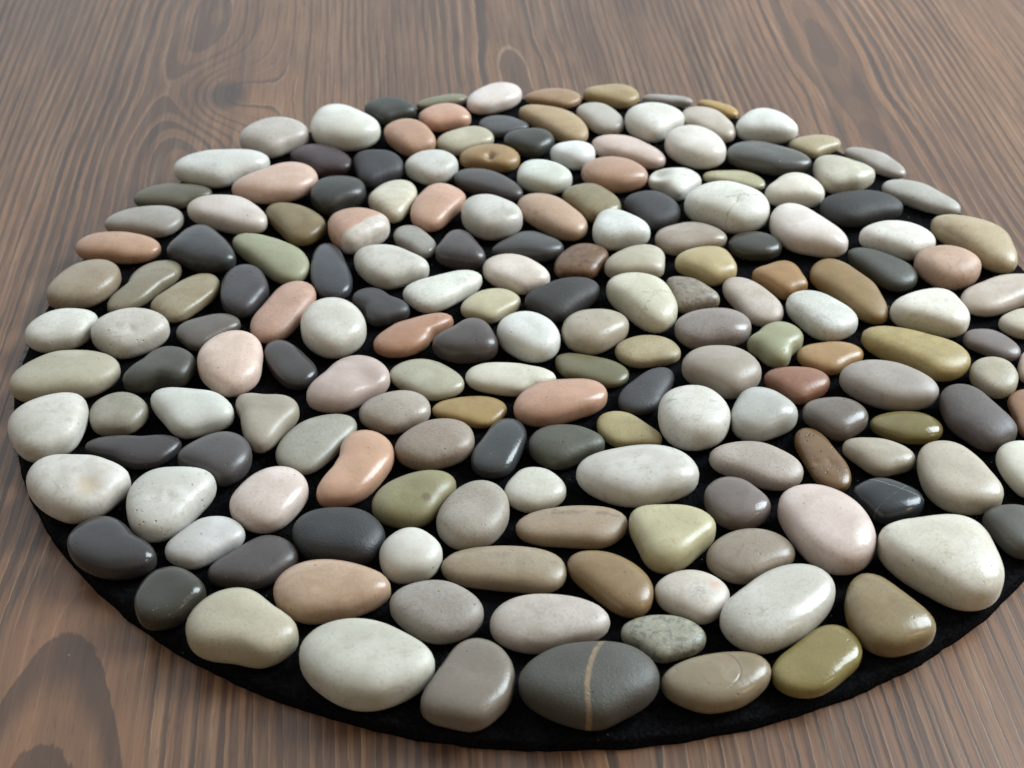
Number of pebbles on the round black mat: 181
